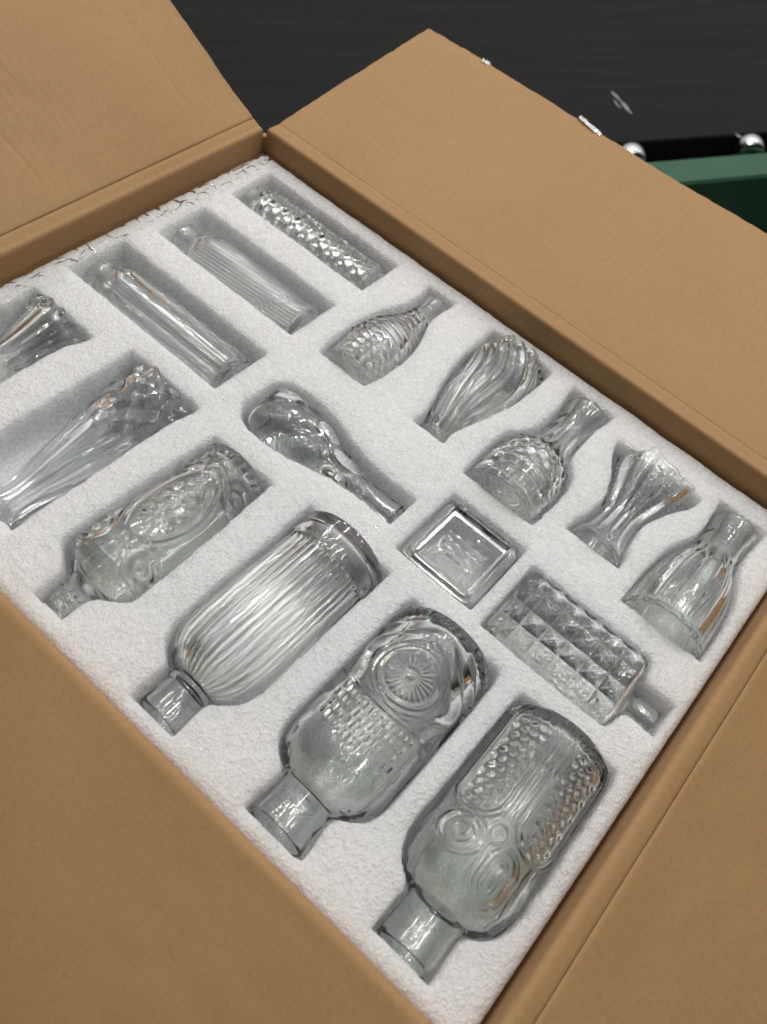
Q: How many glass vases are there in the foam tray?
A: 17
